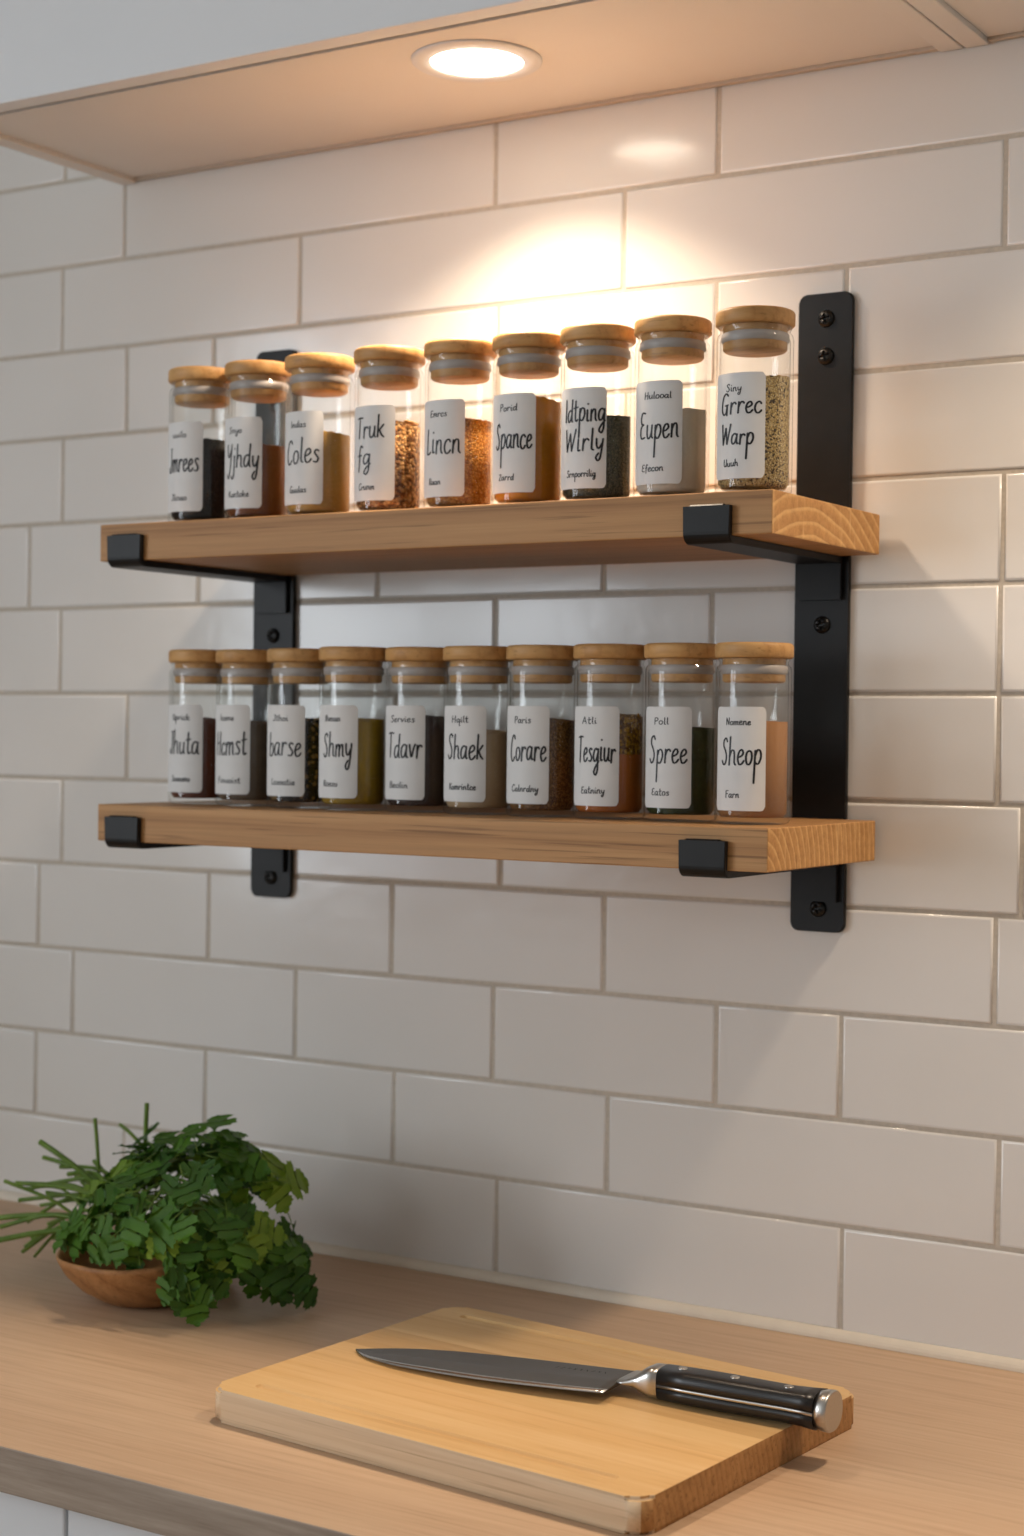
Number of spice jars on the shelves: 19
